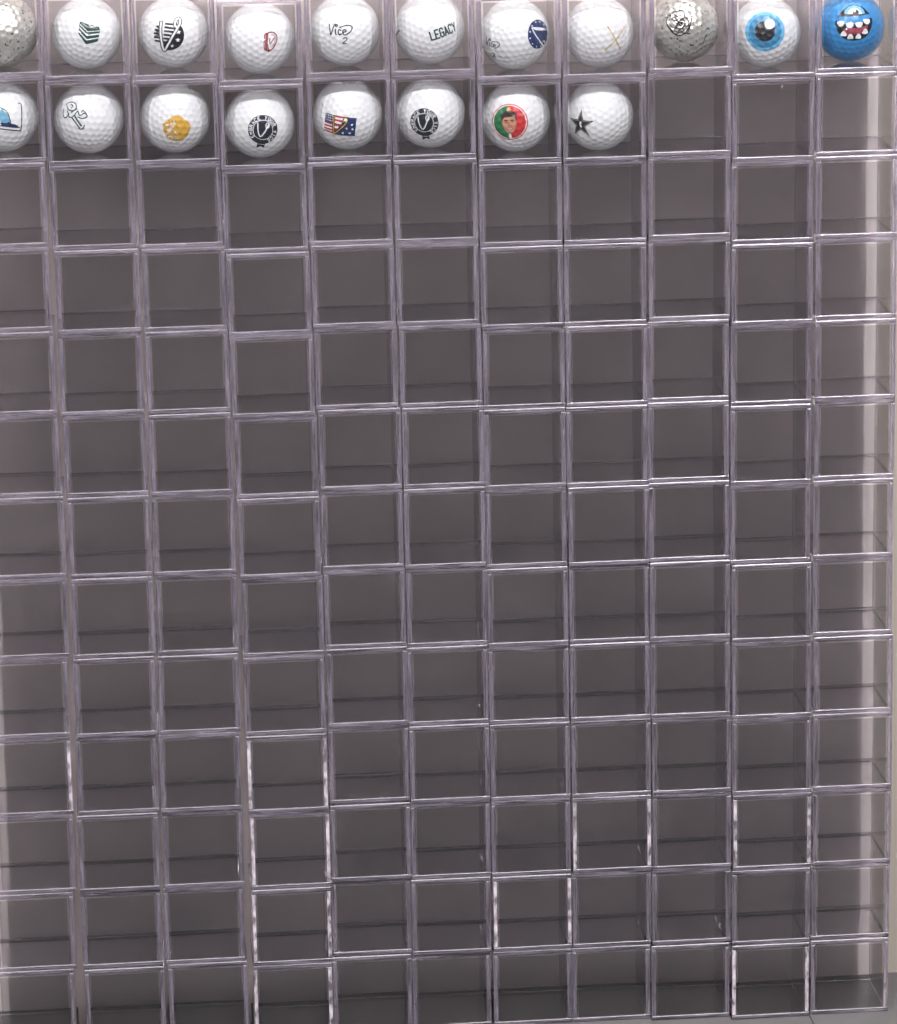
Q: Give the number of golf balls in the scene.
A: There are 19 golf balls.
